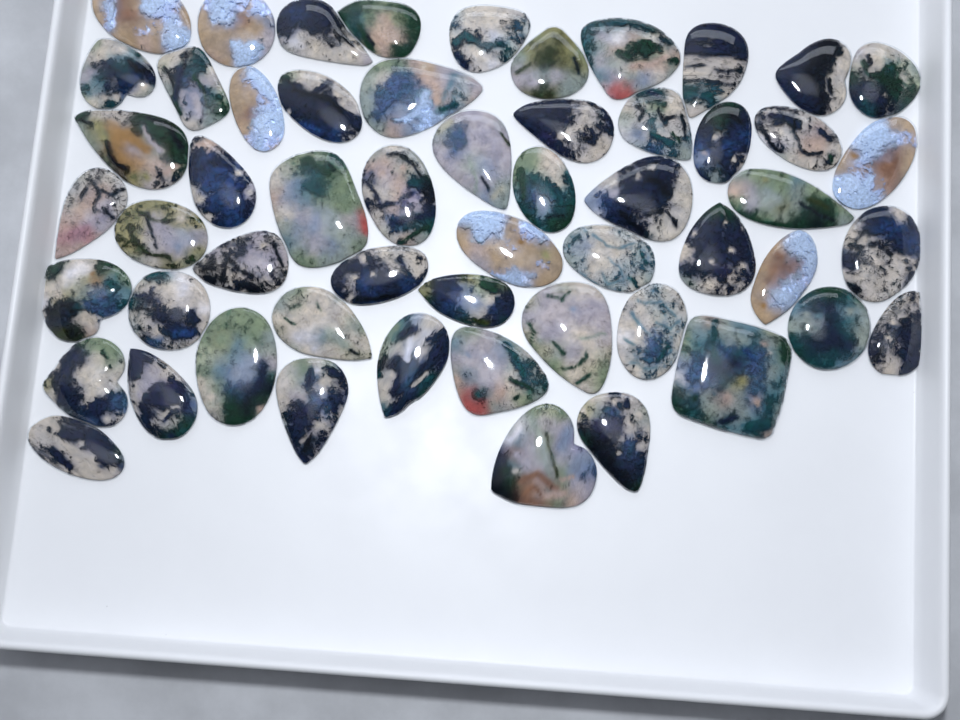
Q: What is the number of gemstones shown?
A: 55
